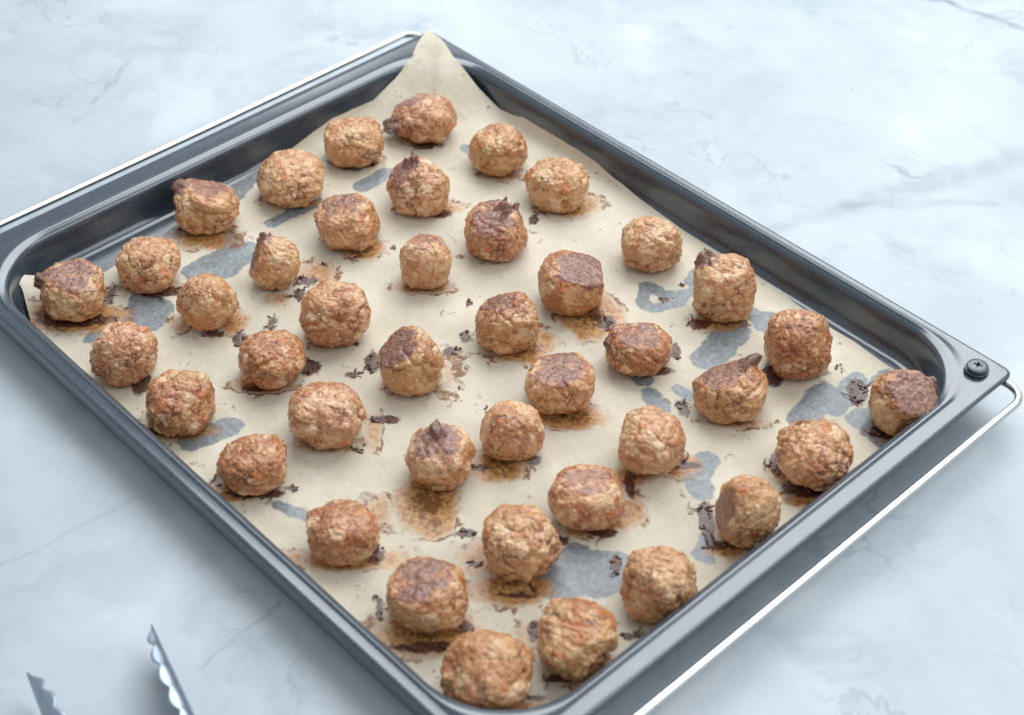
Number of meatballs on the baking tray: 42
